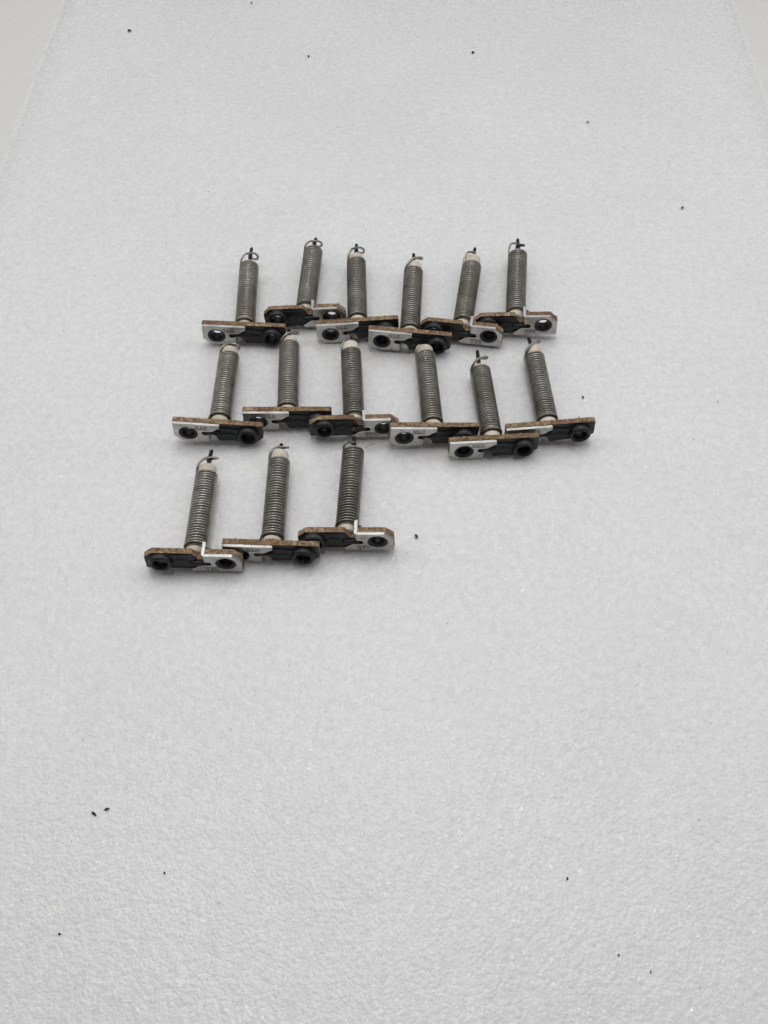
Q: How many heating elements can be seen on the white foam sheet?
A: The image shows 15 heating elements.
